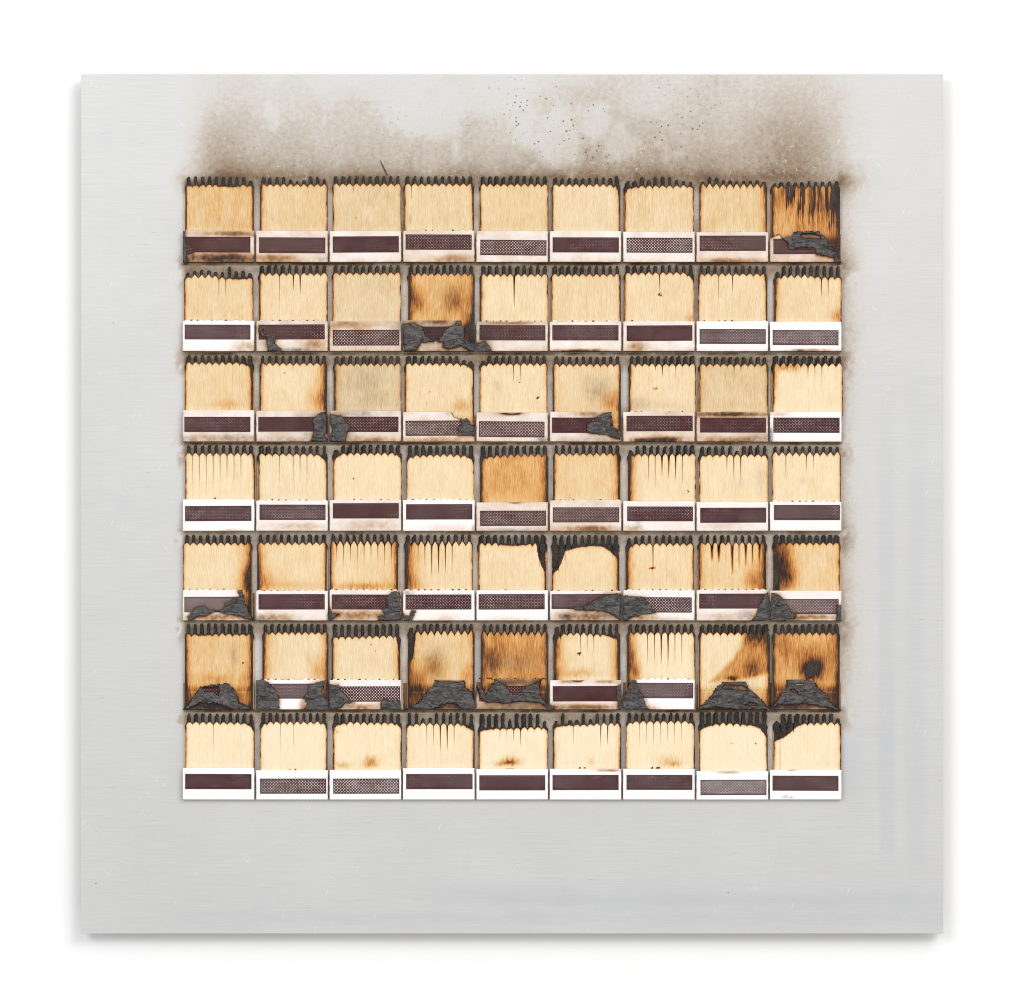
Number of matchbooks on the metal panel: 63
